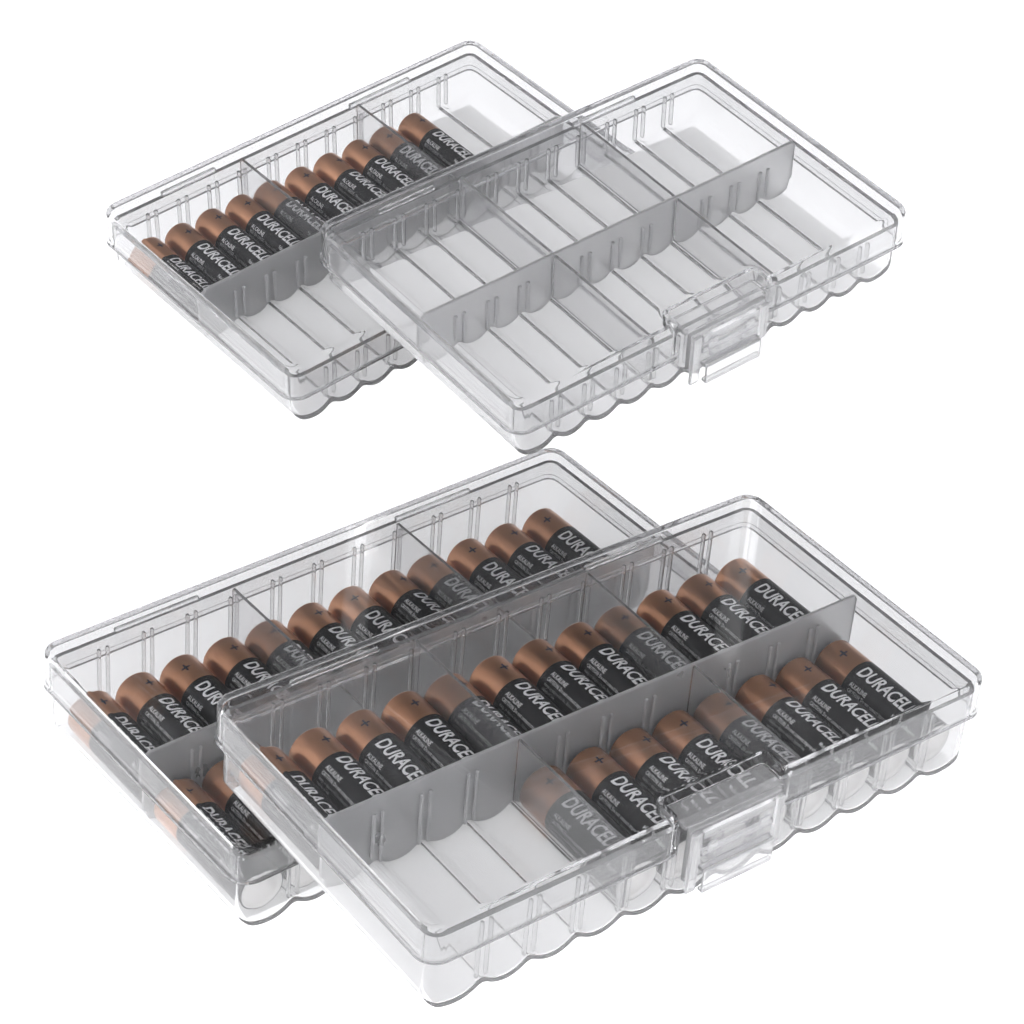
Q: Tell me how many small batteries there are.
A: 10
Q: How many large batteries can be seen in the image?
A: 34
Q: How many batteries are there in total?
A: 44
